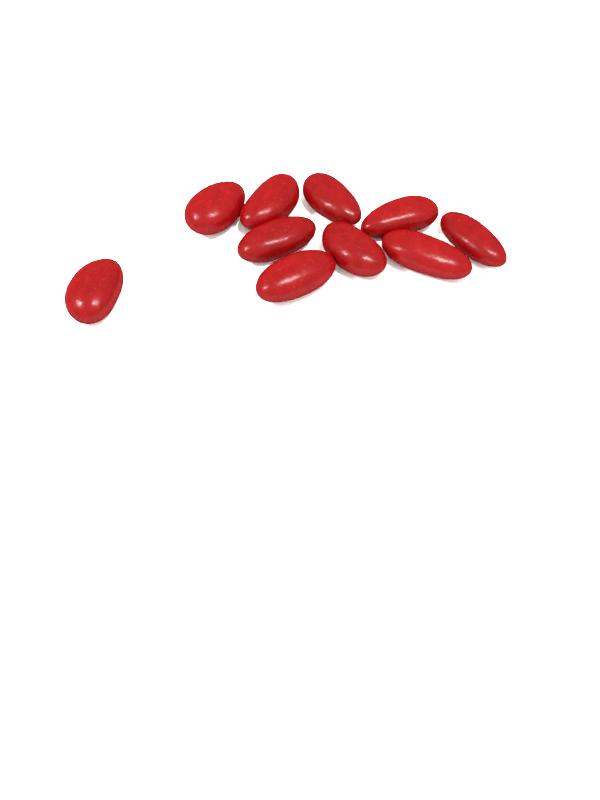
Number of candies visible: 10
